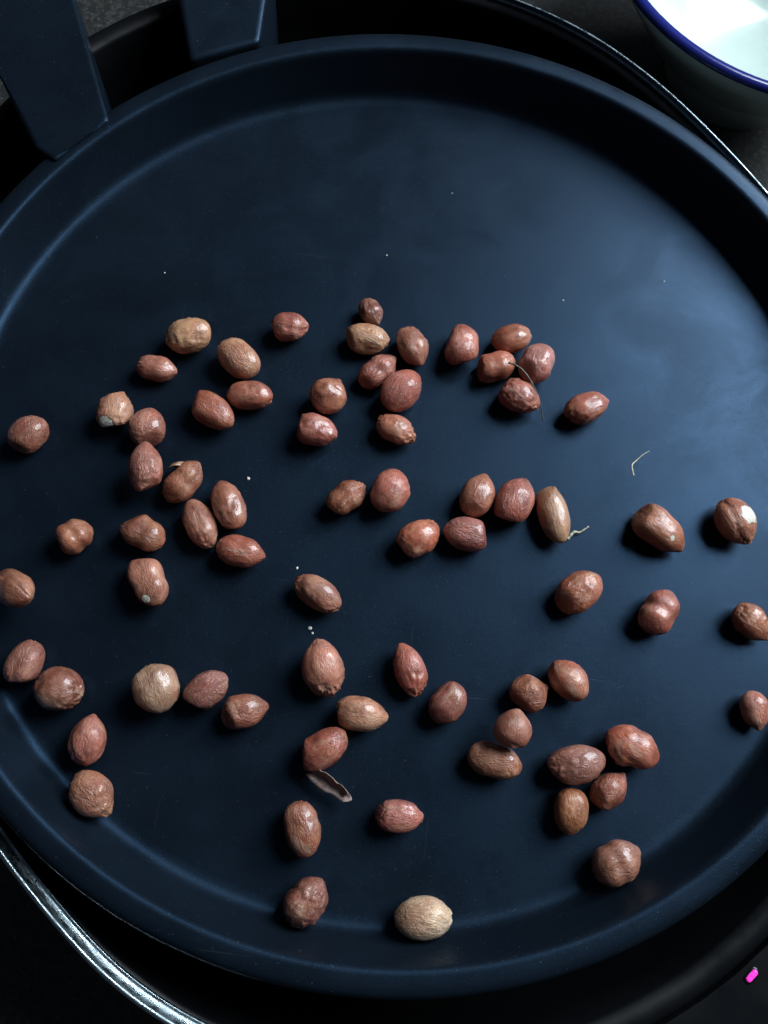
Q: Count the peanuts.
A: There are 71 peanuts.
